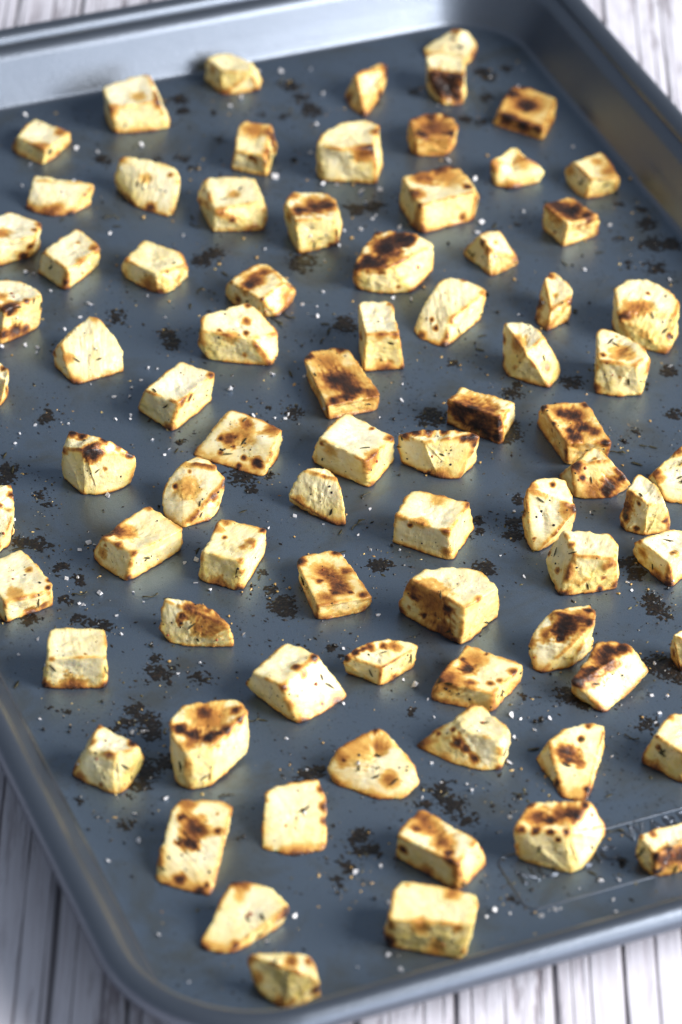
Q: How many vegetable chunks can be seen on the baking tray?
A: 79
